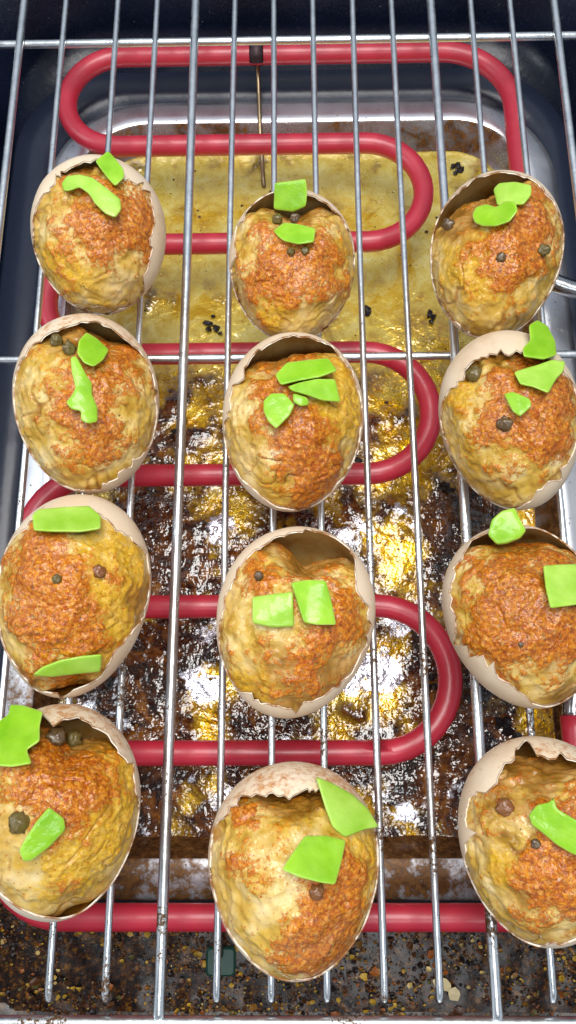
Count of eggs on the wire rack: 12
